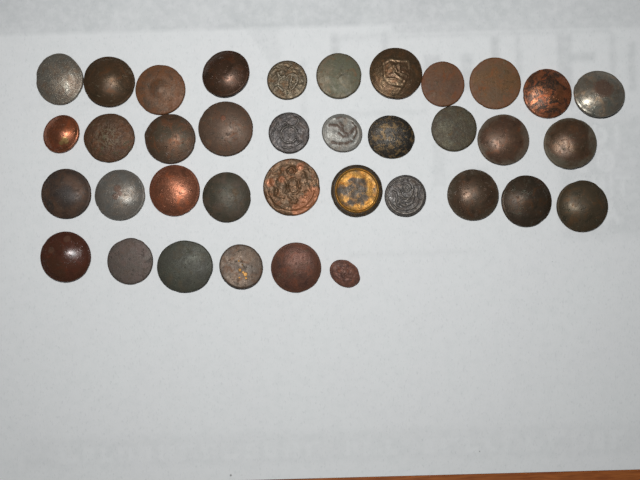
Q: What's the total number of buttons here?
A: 37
